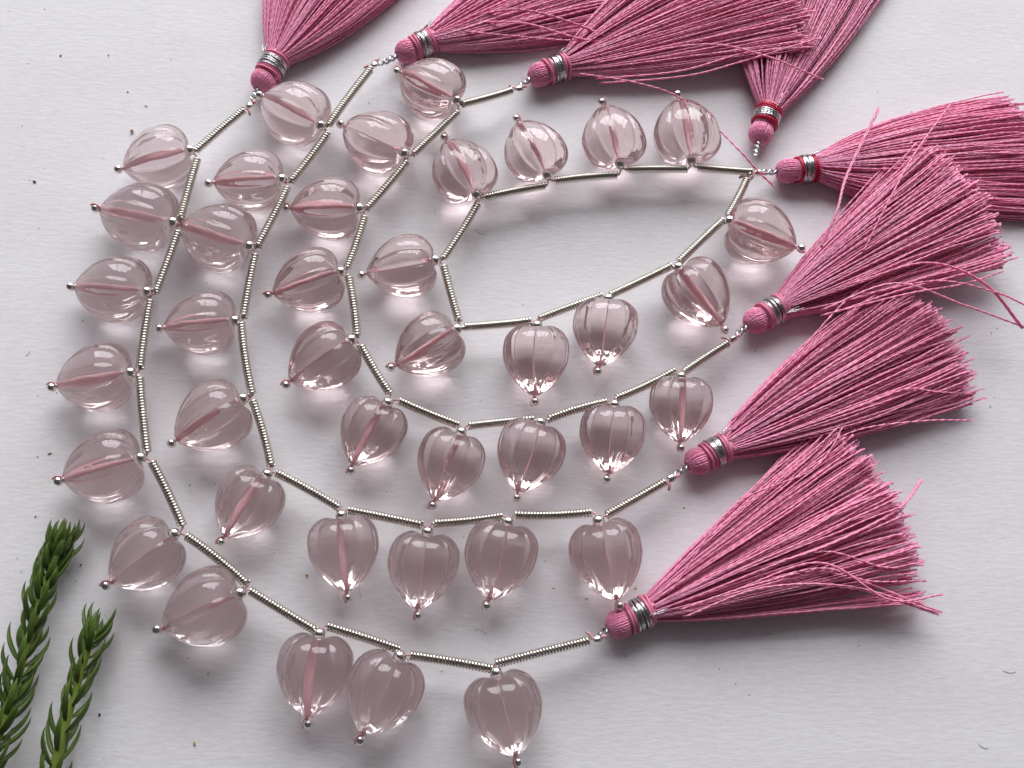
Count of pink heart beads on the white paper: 40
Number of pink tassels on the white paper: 8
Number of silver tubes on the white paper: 44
